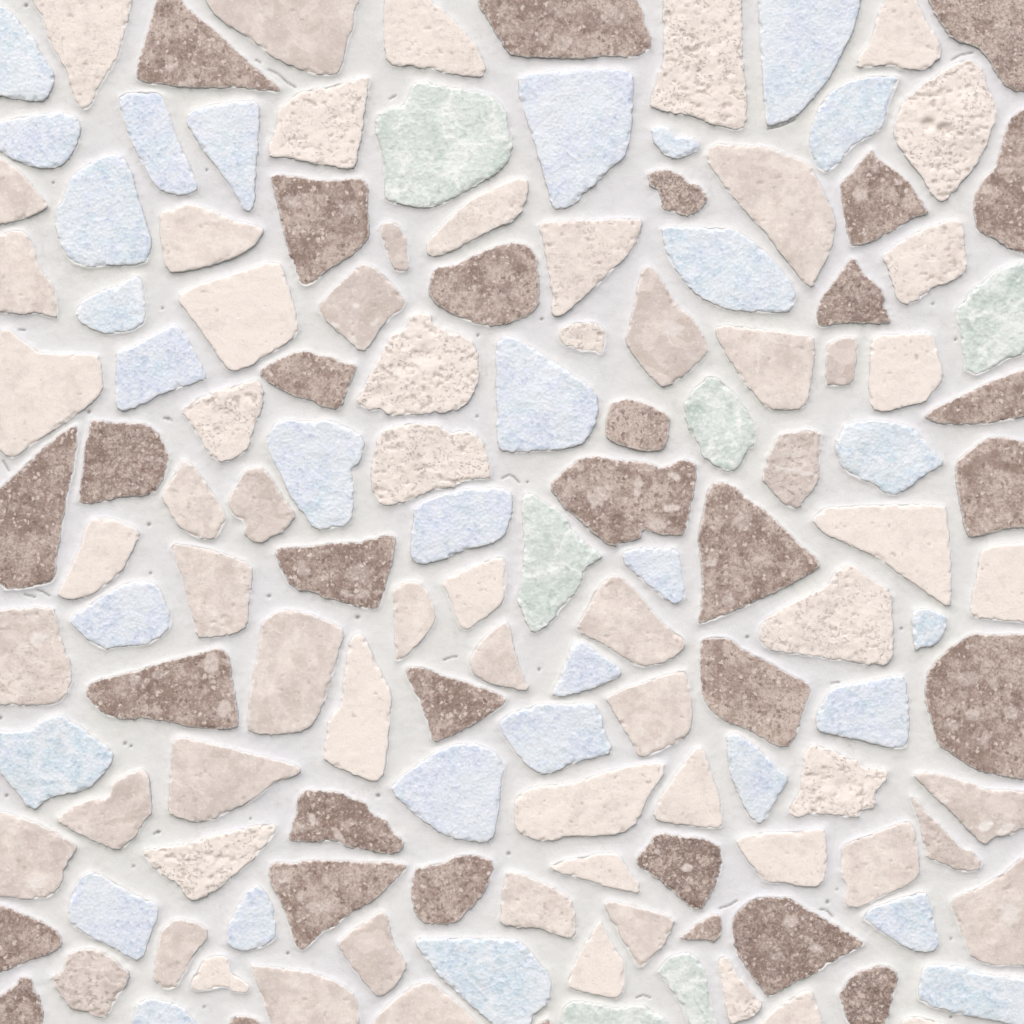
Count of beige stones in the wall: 67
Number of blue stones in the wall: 31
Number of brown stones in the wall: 33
